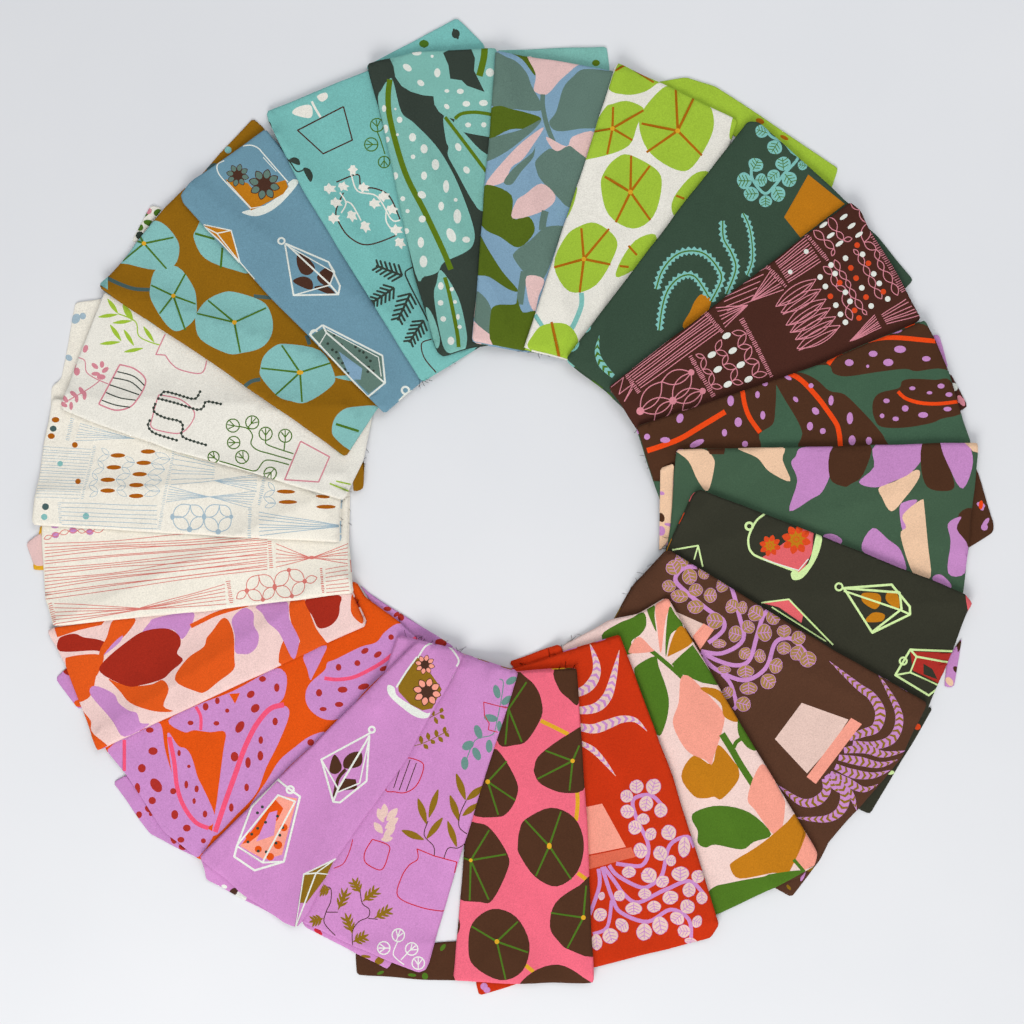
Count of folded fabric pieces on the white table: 22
